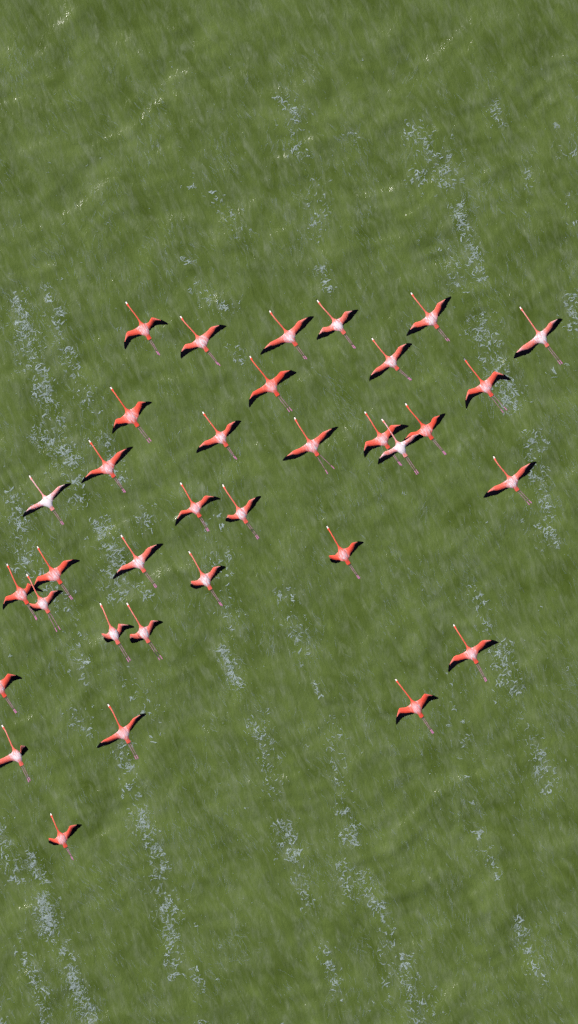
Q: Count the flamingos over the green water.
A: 34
